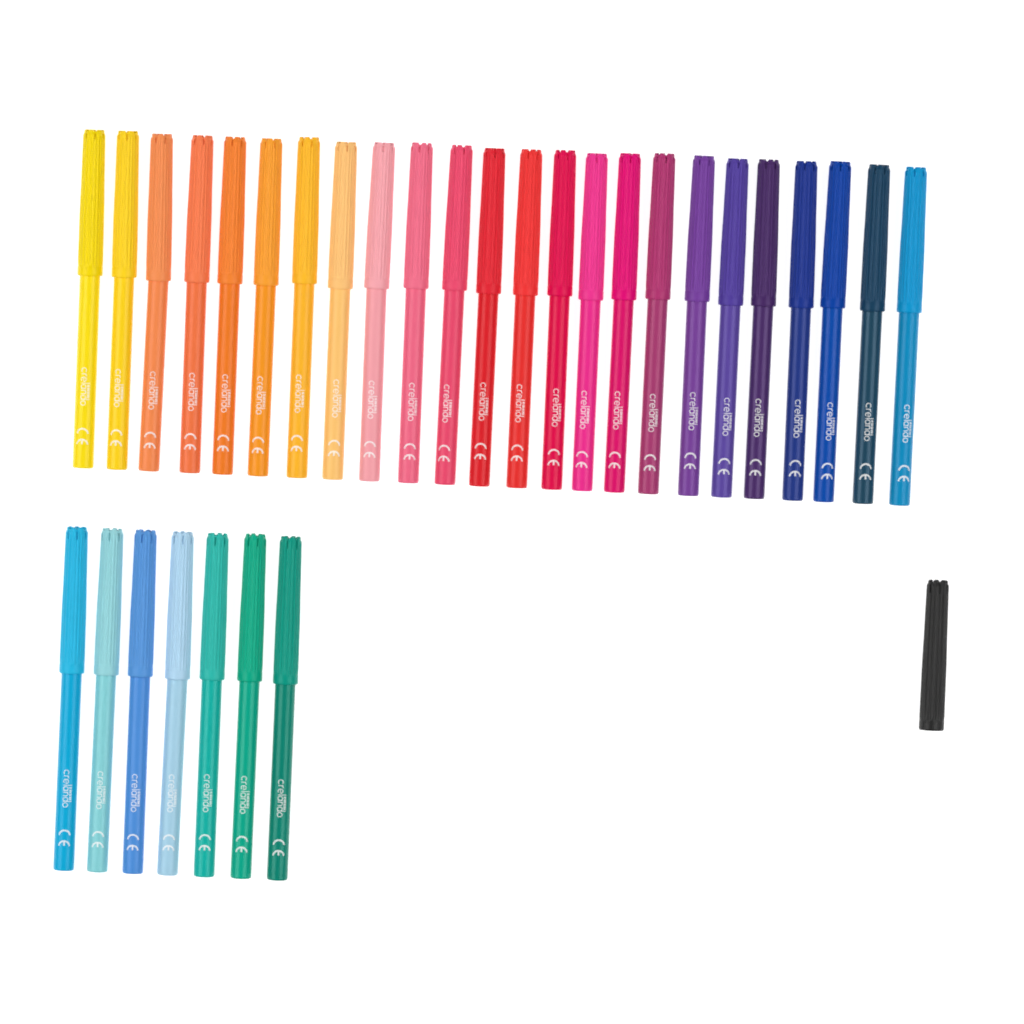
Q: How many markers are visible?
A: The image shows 31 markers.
